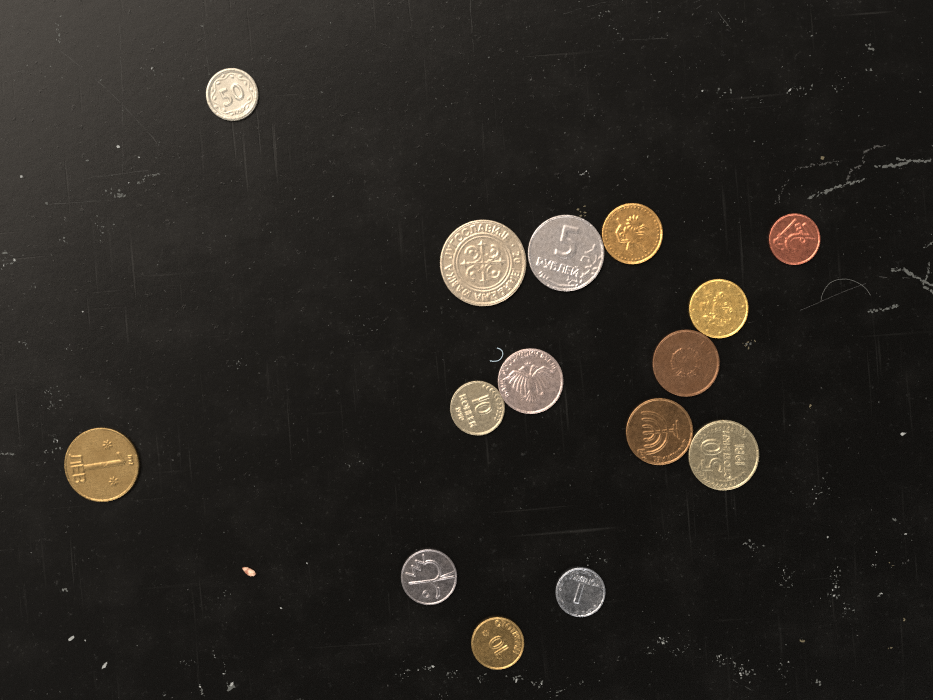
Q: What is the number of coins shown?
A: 15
